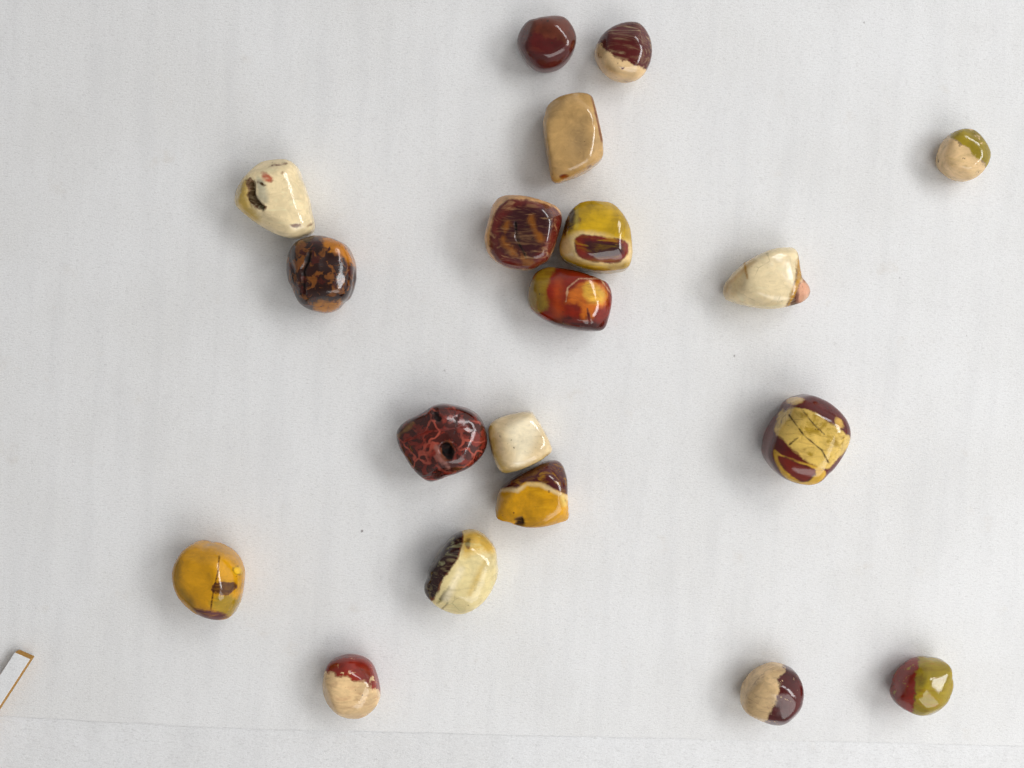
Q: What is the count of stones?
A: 19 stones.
